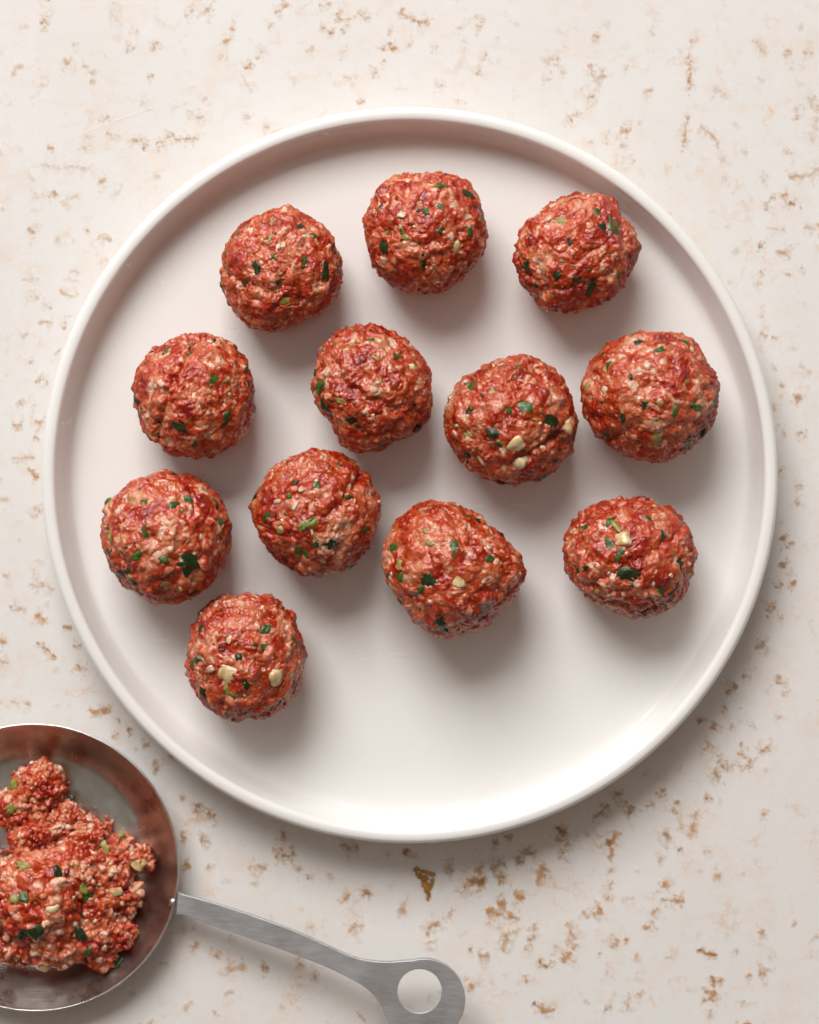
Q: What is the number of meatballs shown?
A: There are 12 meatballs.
